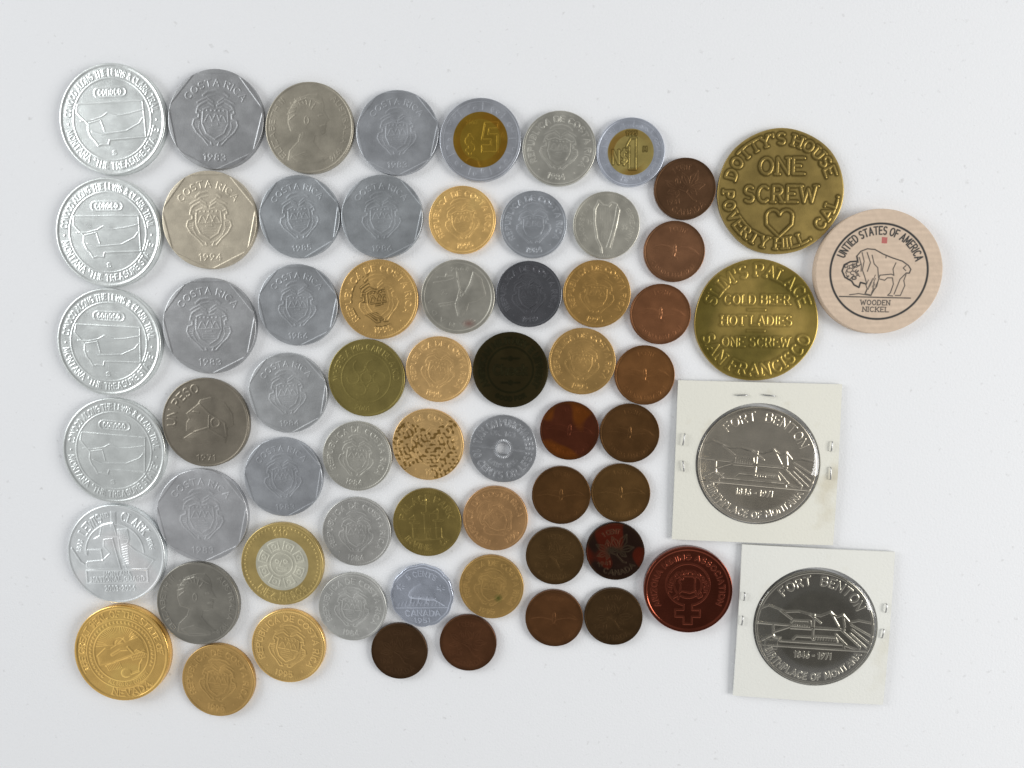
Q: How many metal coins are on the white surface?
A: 64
